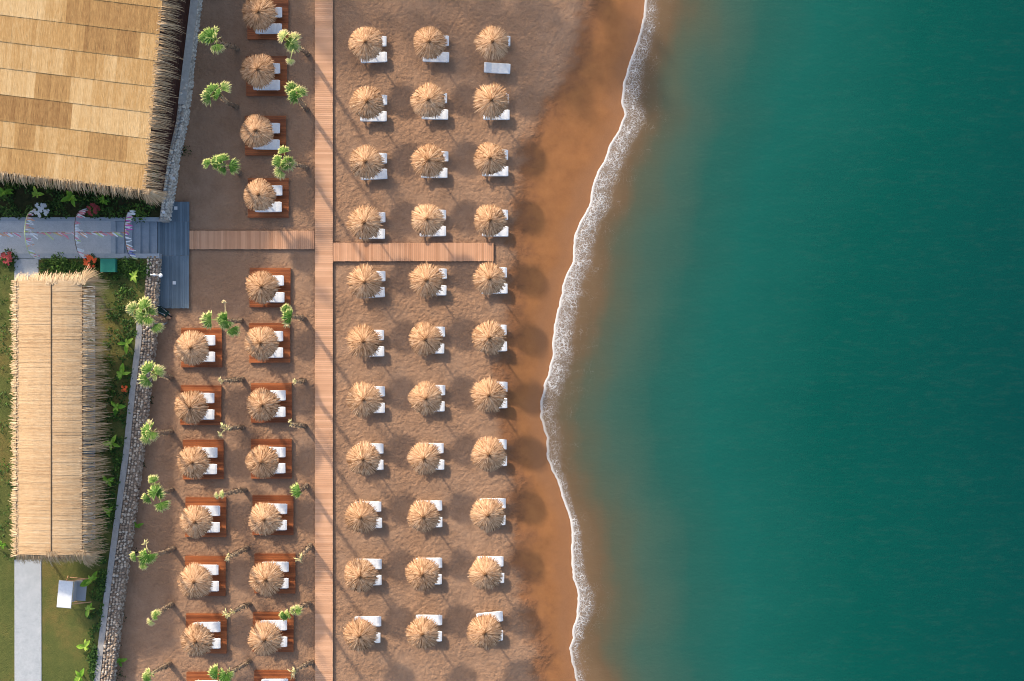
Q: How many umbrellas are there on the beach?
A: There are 50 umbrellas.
